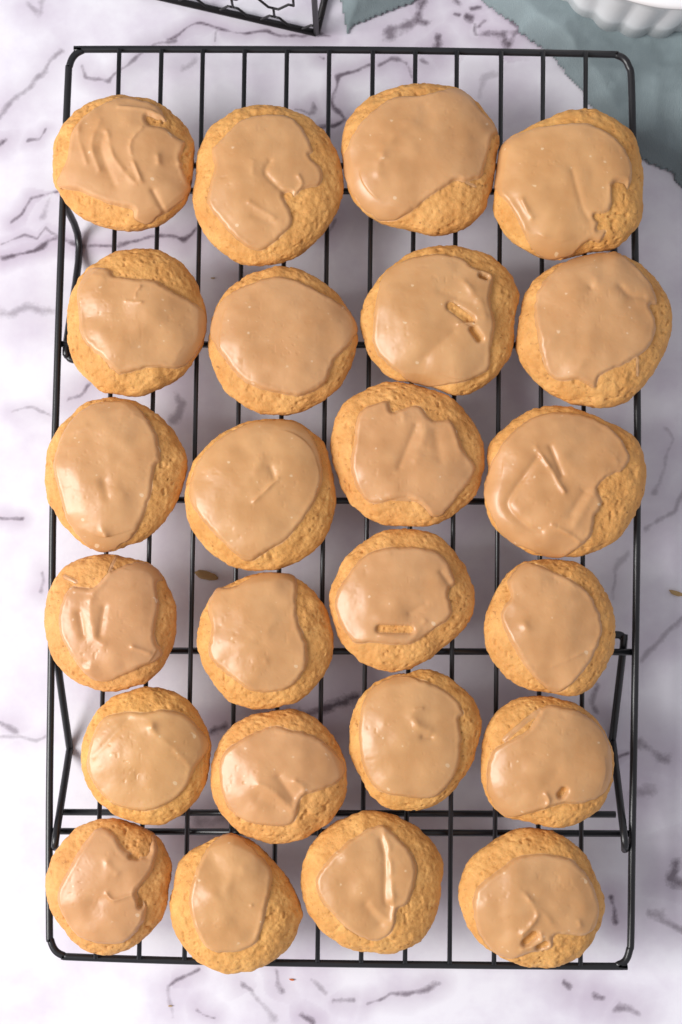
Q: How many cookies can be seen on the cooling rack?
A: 24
